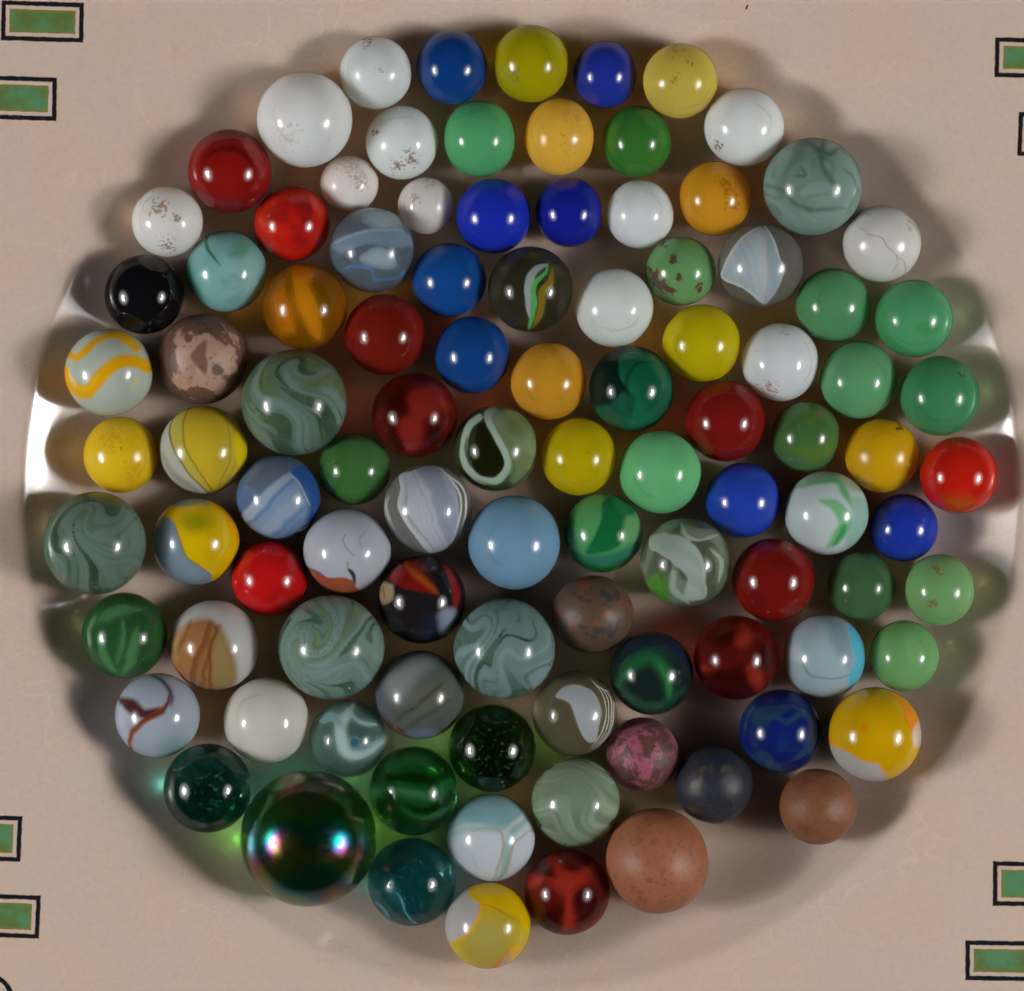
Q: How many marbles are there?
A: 100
